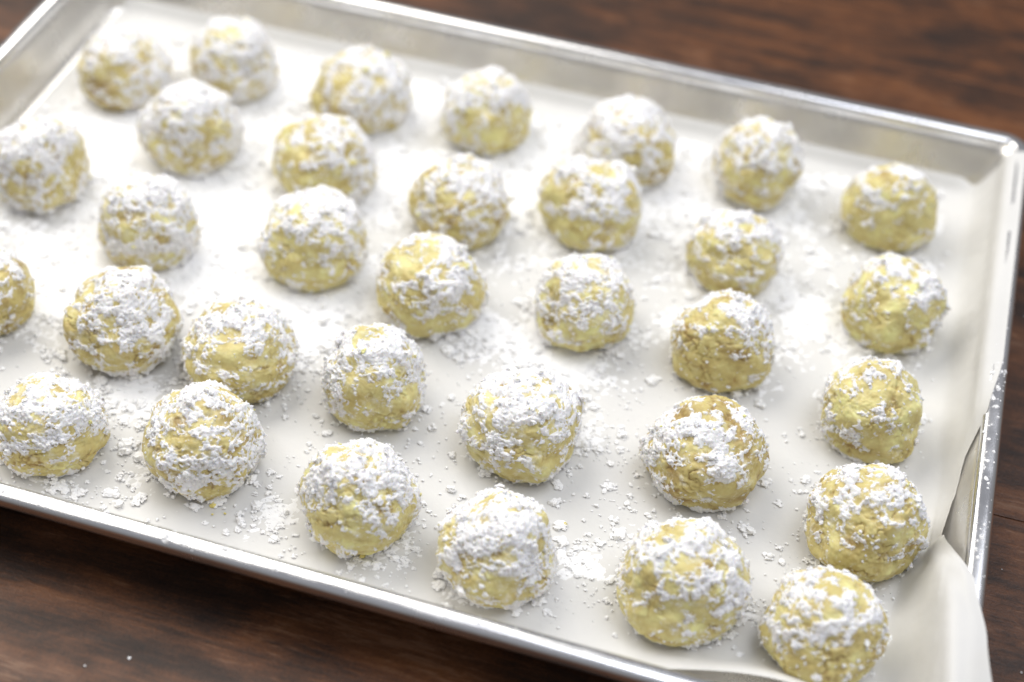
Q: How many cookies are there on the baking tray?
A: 33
